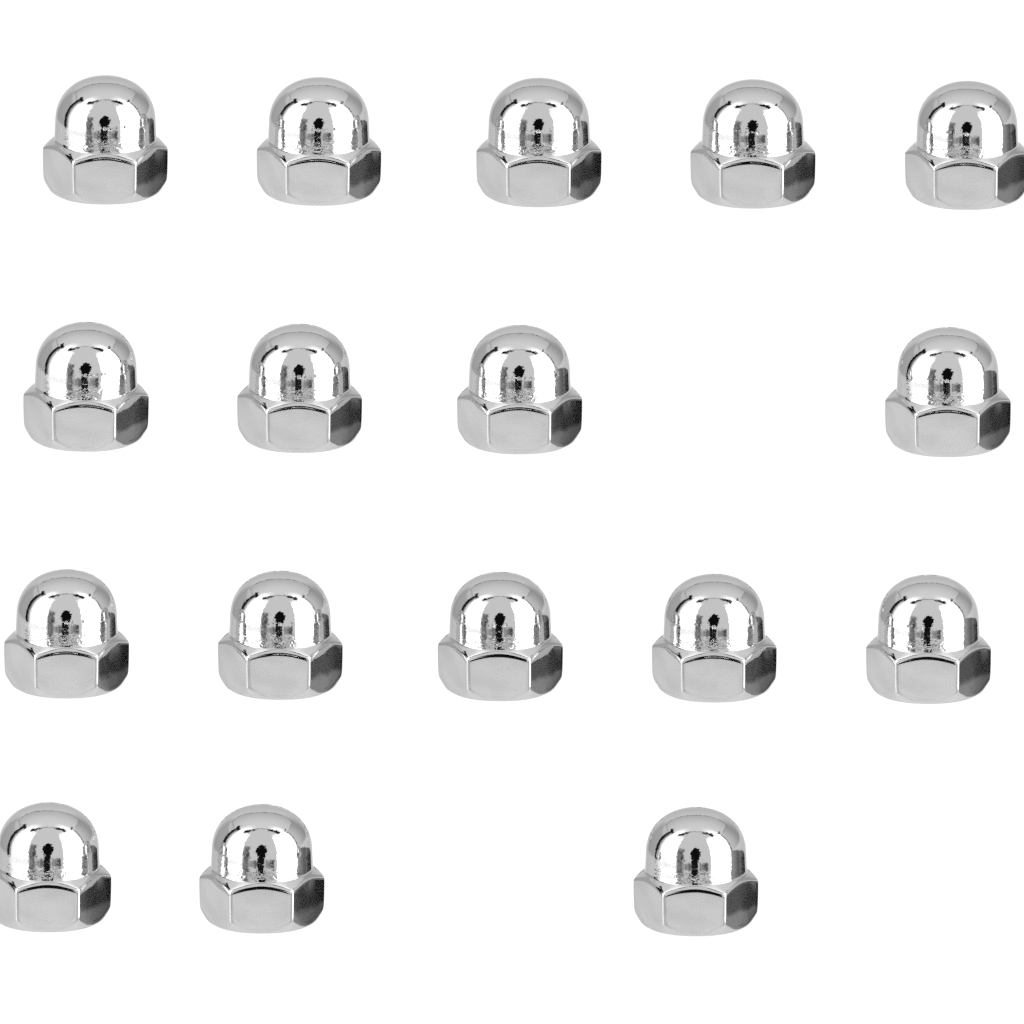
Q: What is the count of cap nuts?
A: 17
